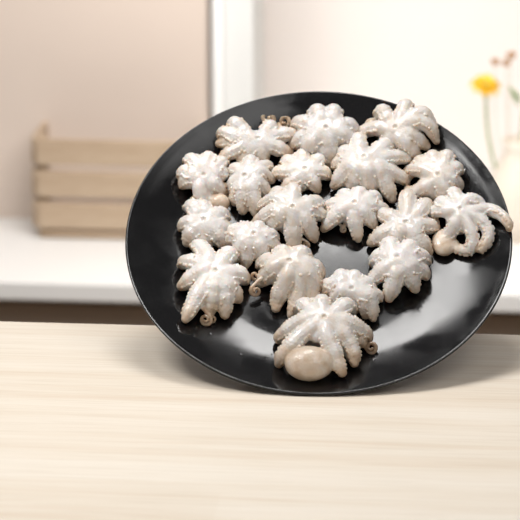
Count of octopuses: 19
